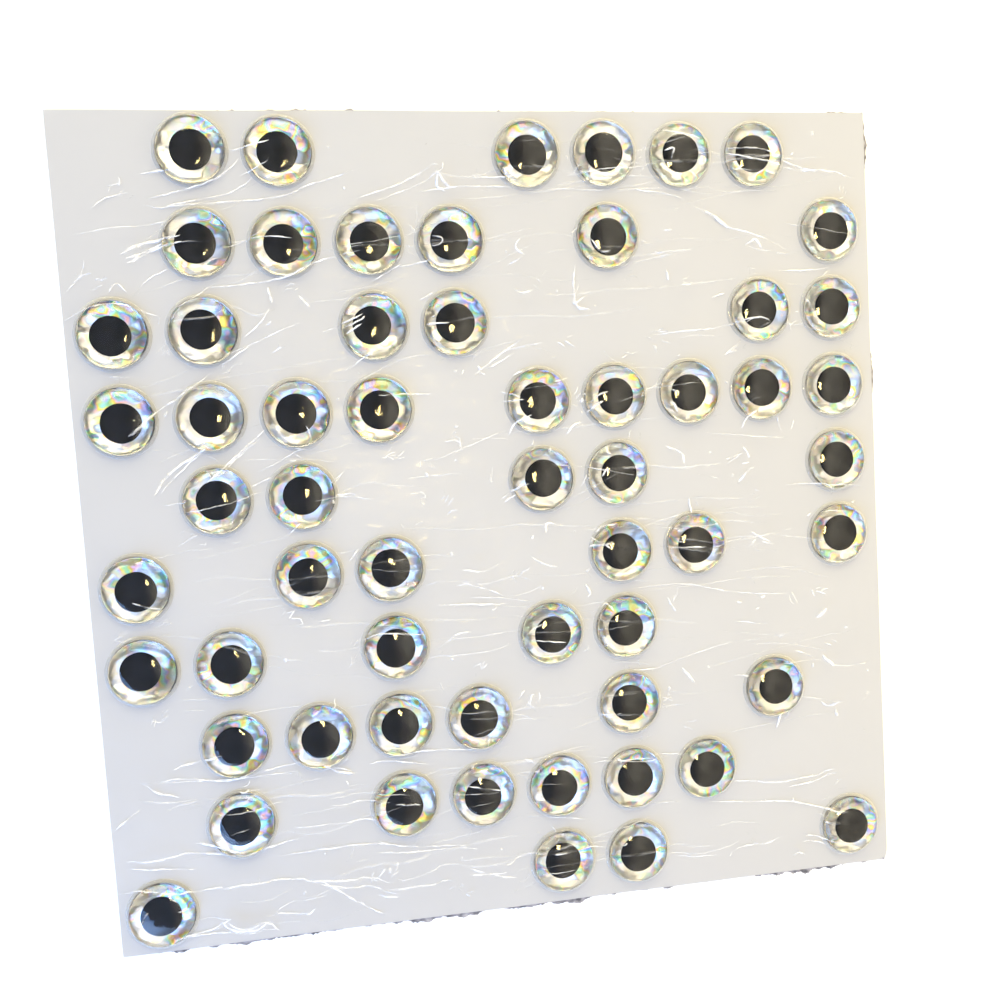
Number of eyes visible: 59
